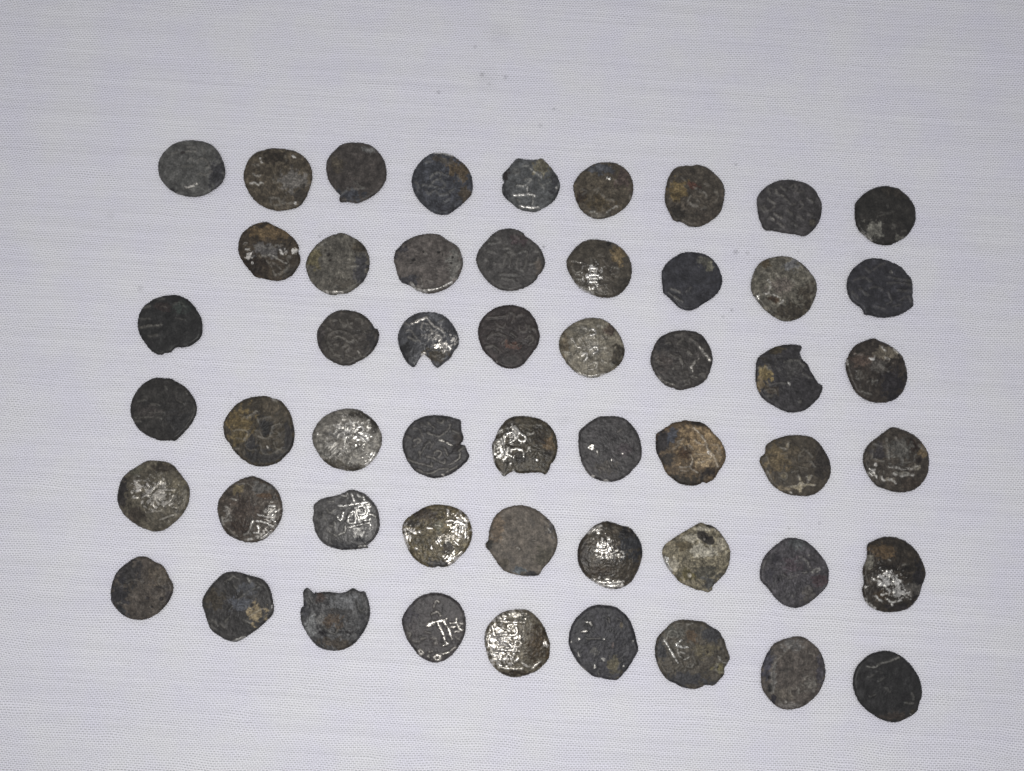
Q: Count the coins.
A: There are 52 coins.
